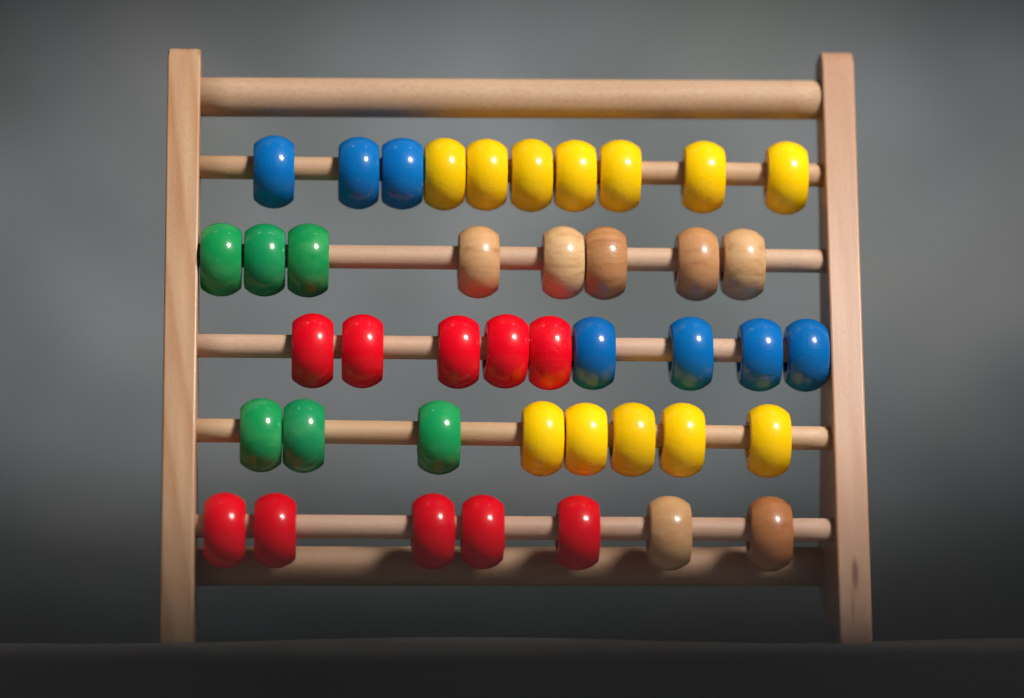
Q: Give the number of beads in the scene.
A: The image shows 42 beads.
